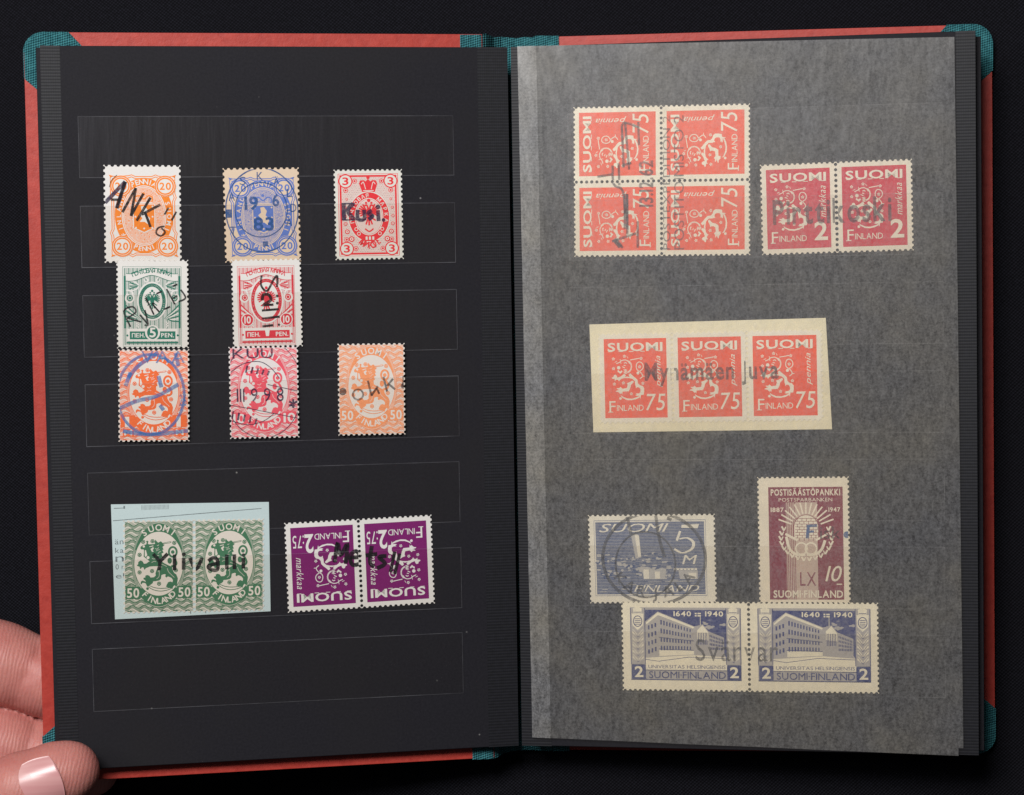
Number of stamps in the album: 25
